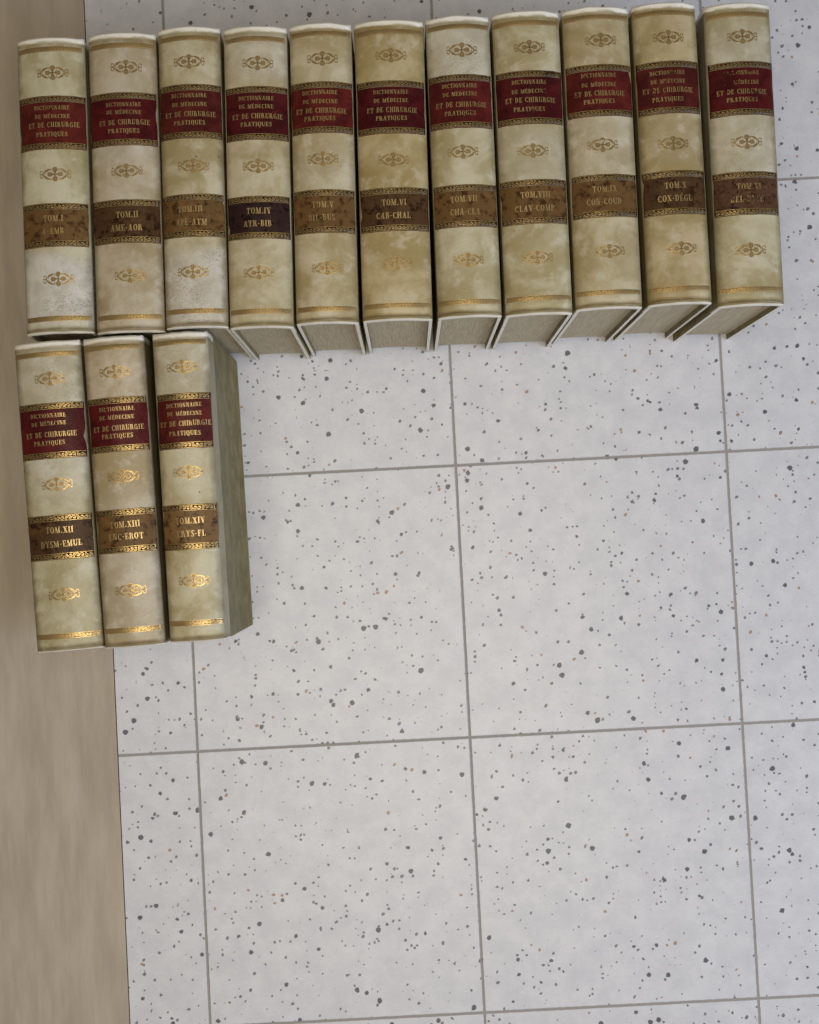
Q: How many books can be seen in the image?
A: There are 14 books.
